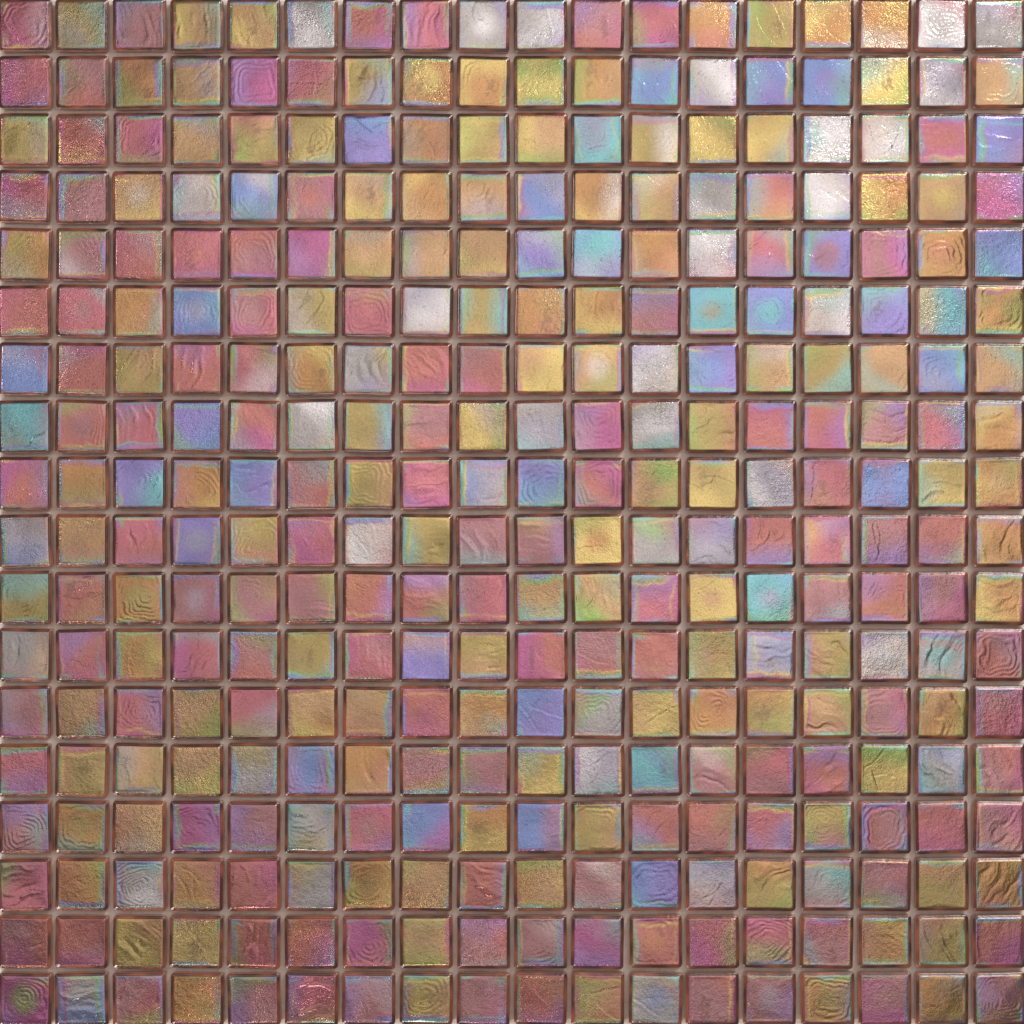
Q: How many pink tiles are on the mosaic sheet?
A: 128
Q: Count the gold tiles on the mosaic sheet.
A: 120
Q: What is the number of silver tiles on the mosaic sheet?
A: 41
